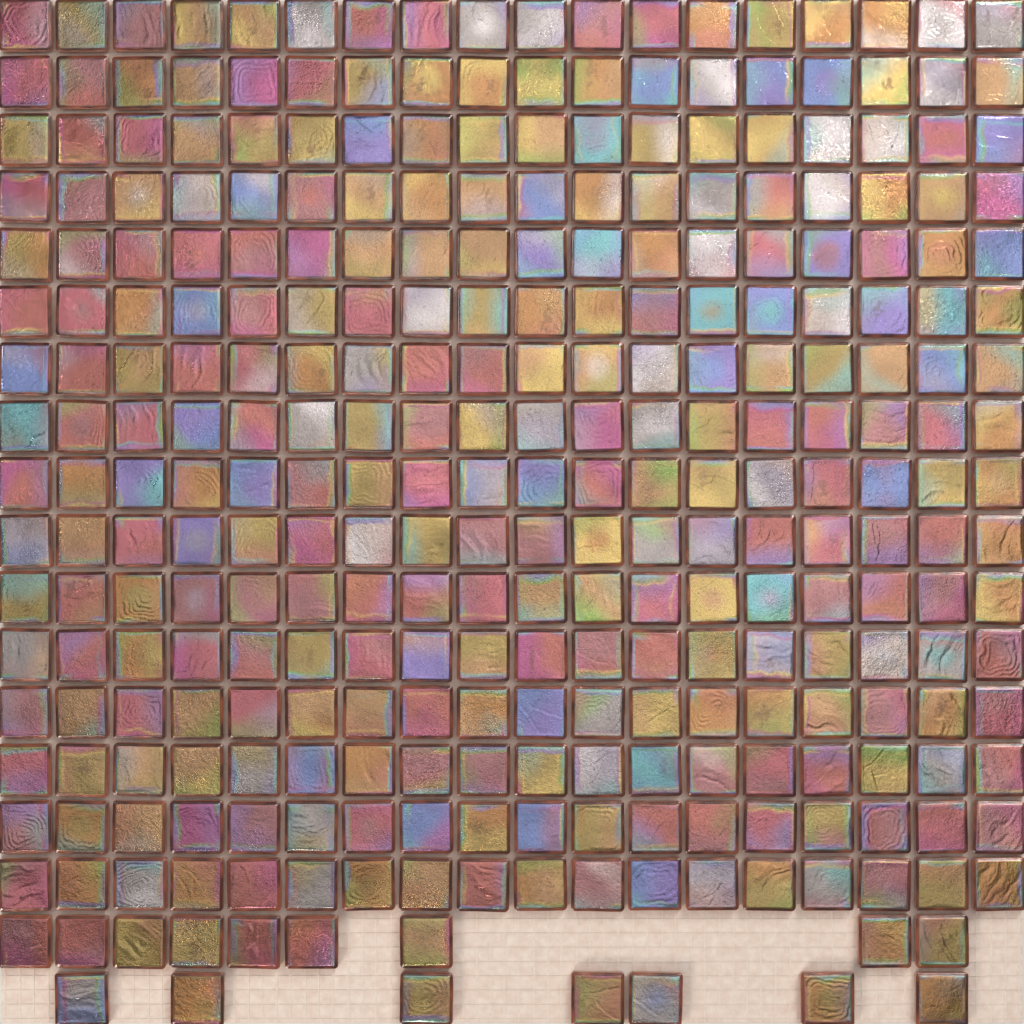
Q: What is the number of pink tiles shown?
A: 108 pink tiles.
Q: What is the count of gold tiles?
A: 120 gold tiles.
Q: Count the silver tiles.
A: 41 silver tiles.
